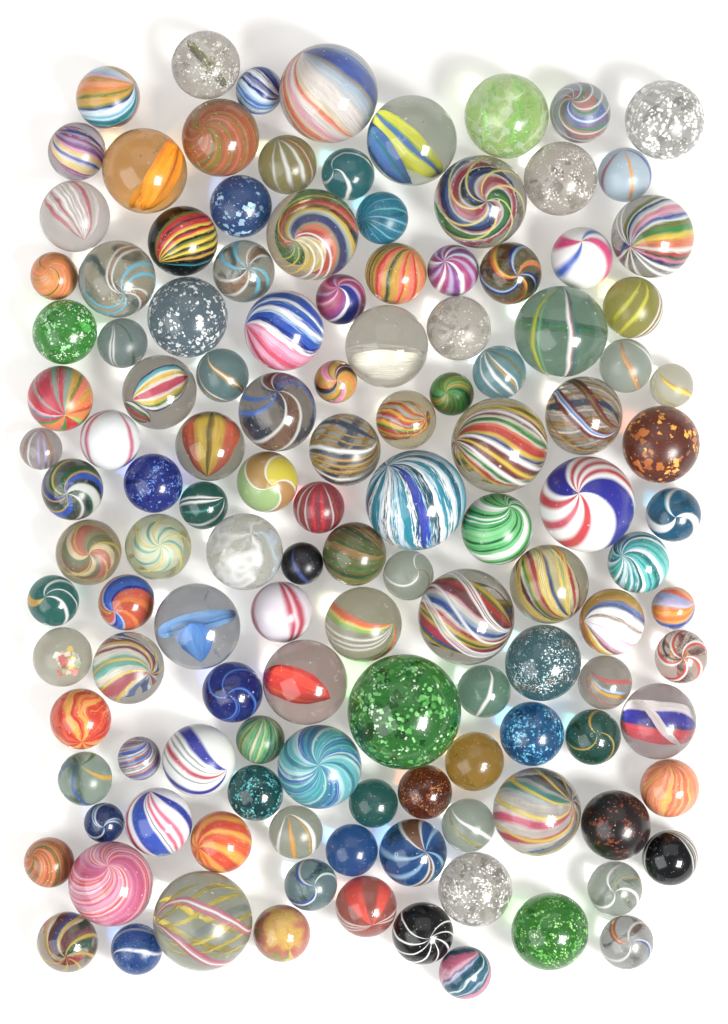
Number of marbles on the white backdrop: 127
